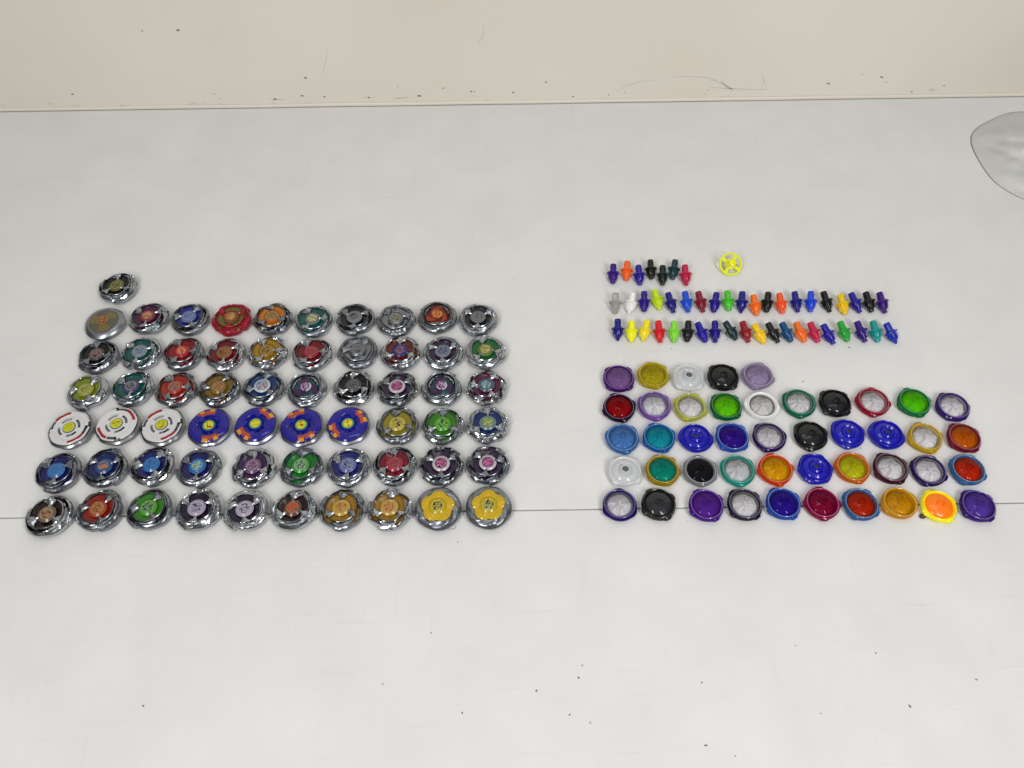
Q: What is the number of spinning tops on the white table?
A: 61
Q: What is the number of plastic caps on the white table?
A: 45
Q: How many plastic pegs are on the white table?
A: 47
